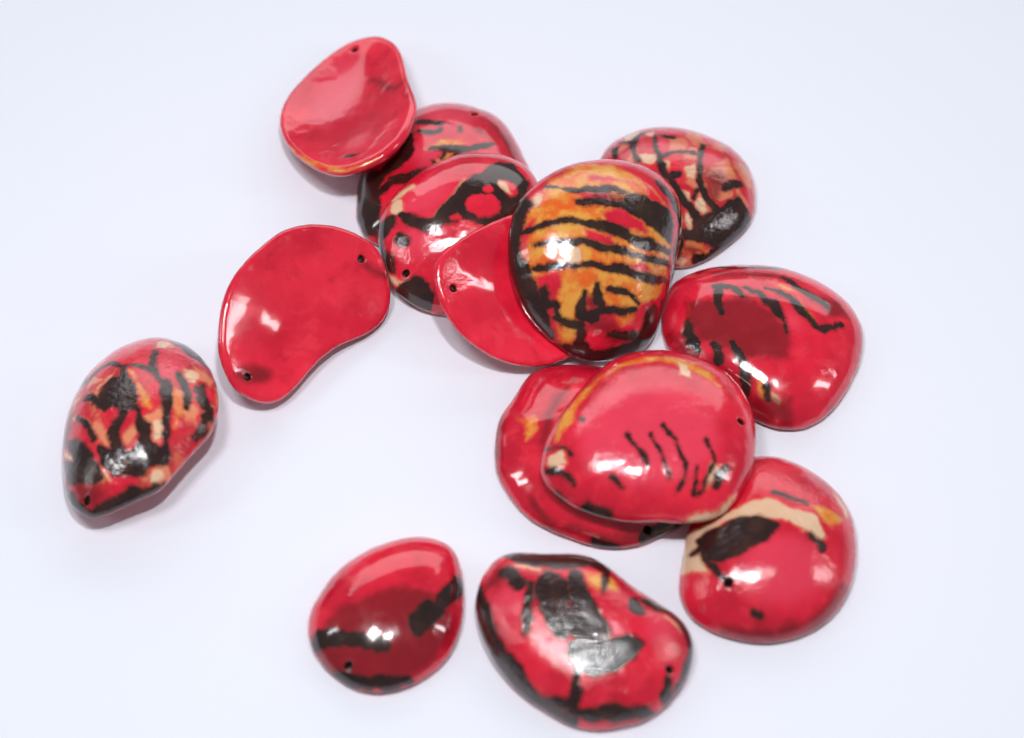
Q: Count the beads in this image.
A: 14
